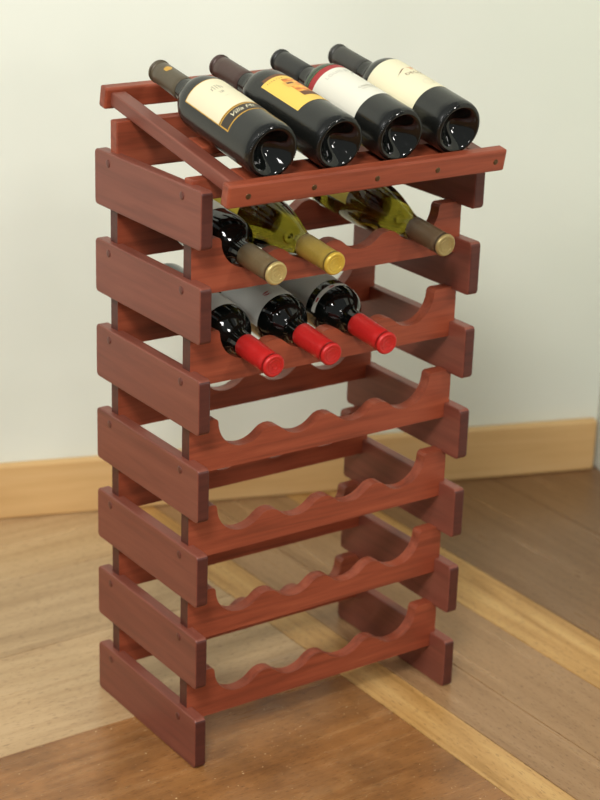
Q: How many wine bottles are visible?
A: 10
